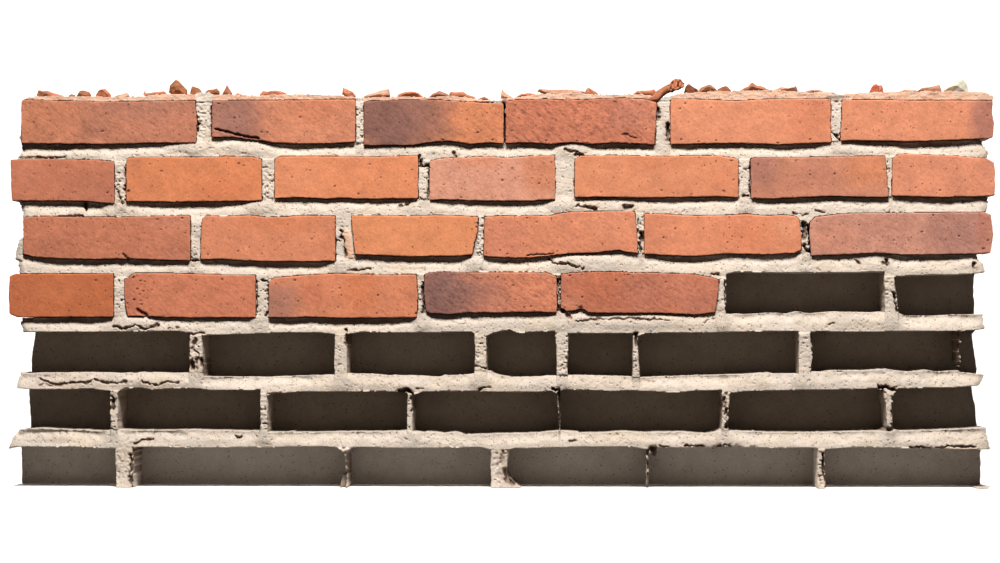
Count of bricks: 24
